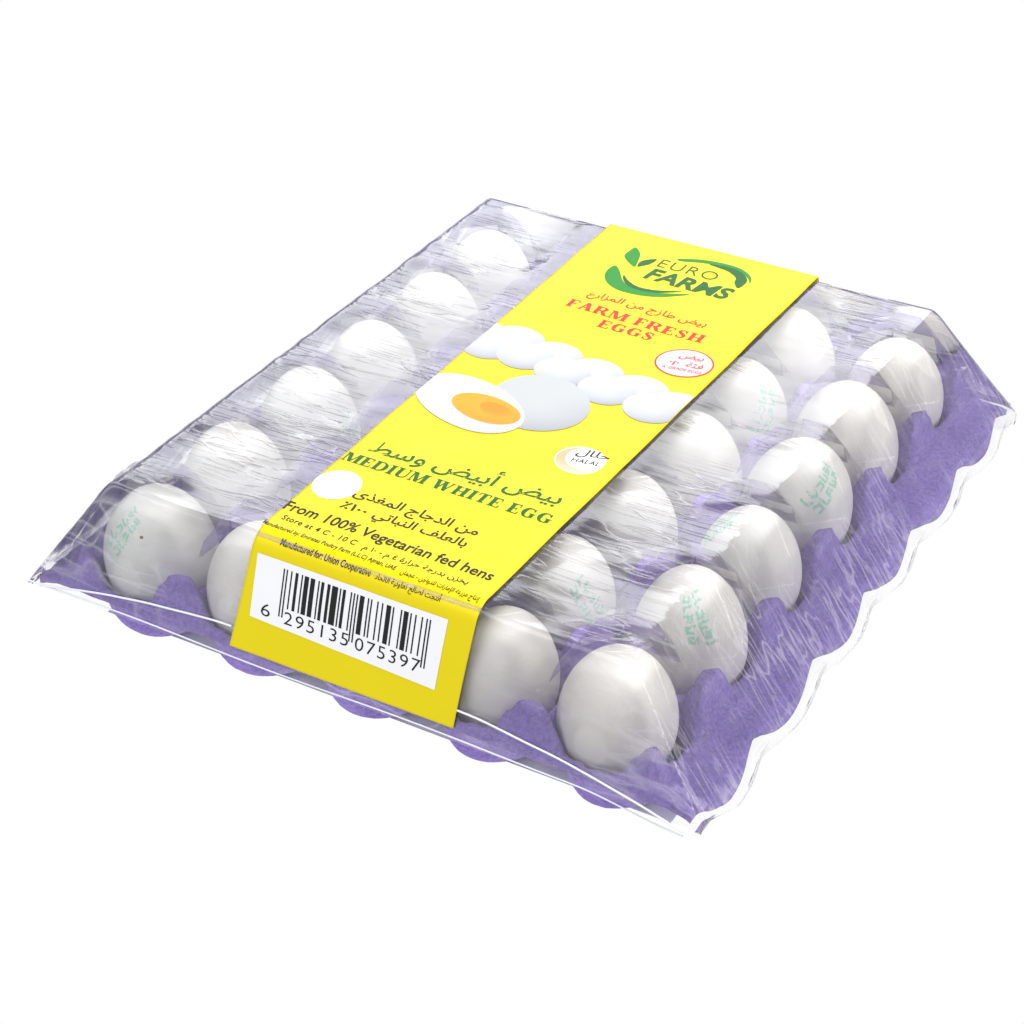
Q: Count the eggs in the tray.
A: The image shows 19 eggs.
